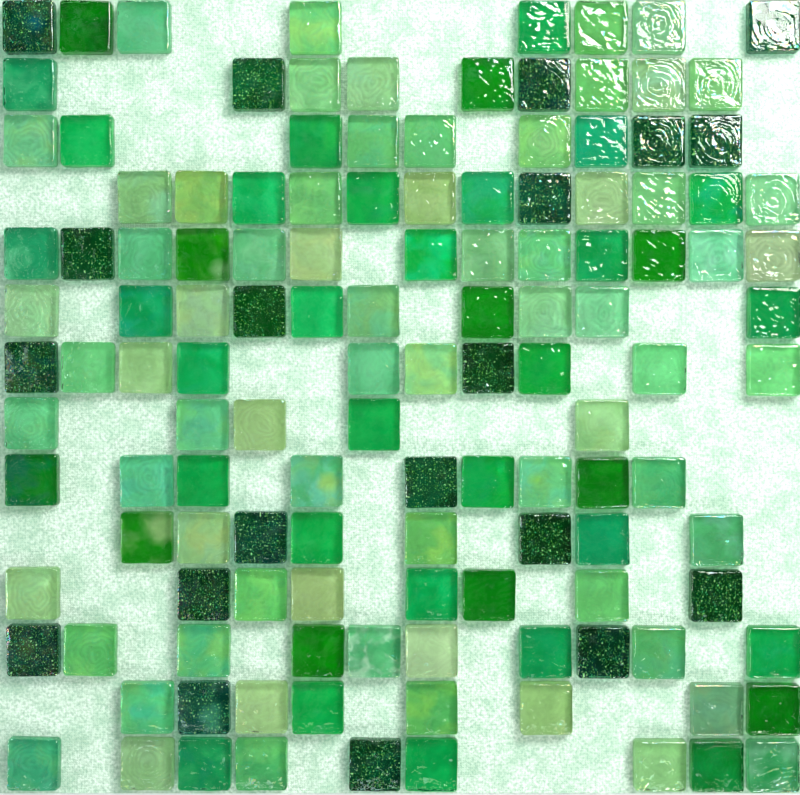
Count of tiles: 128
